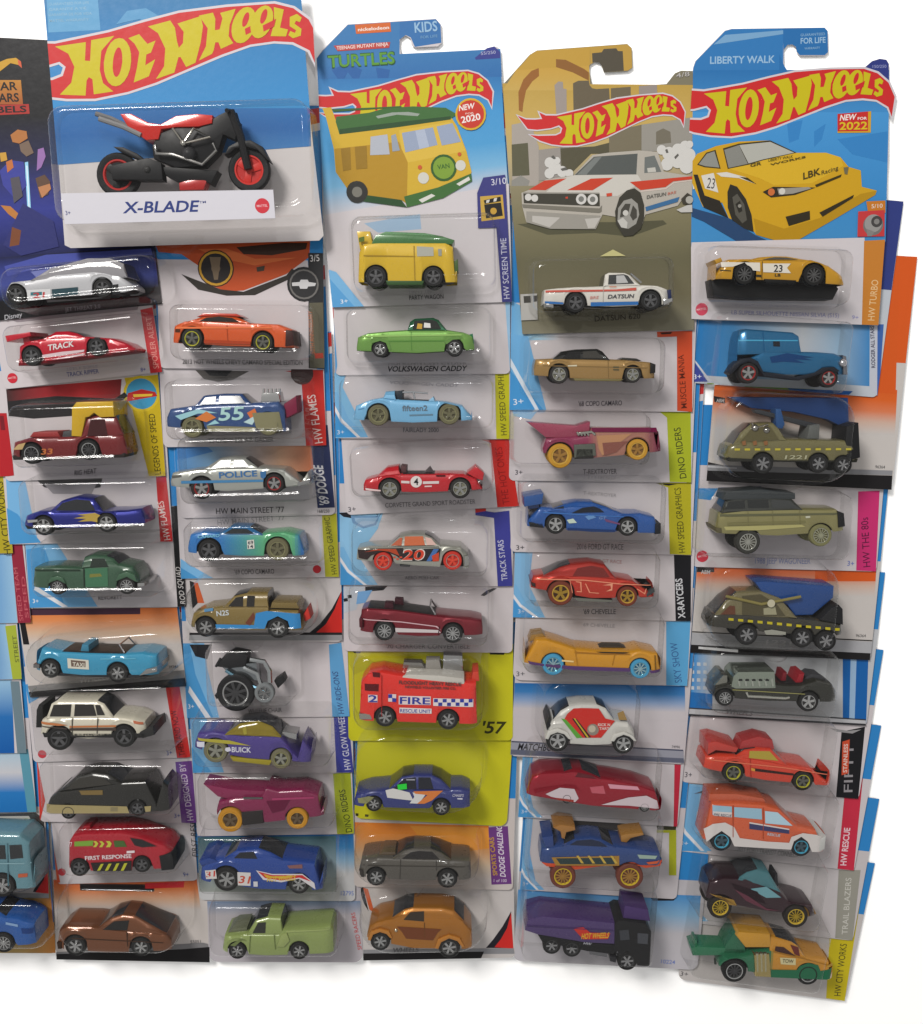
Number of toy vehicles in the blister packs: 53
